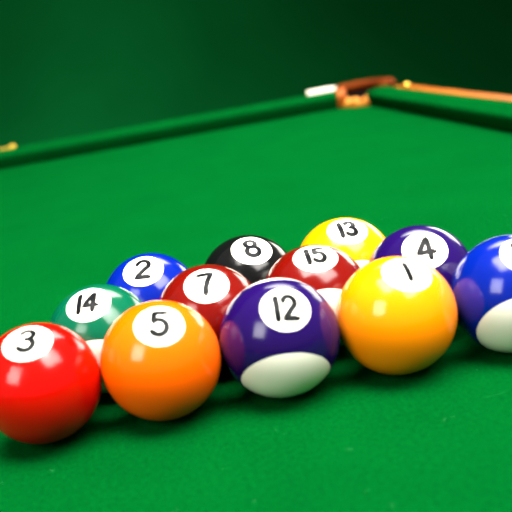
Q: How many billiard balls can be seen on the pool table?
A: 12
